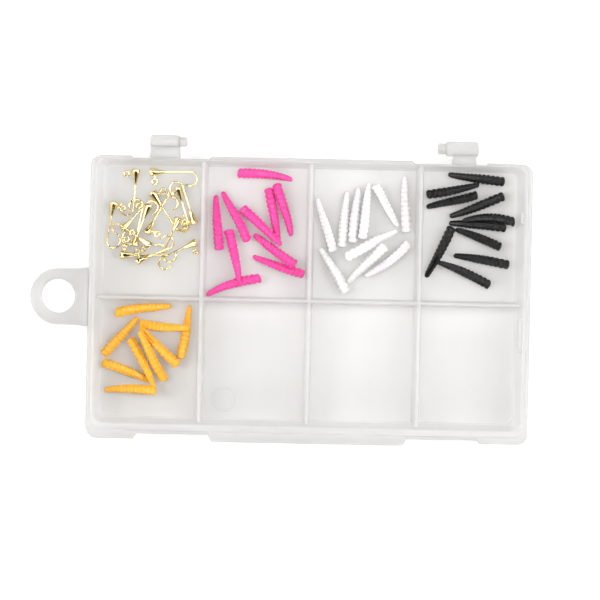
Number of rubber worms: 39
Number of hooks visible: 15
